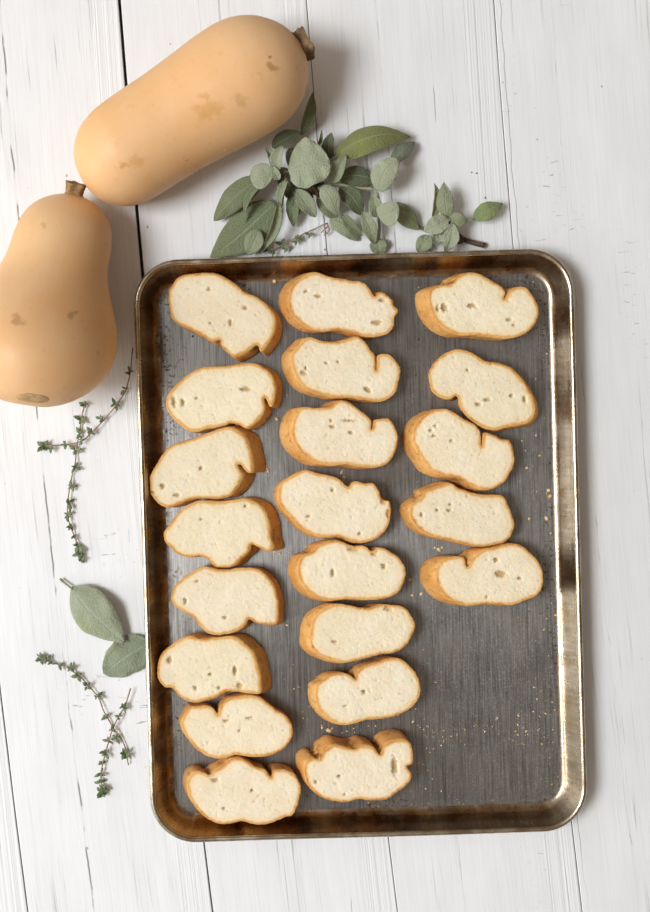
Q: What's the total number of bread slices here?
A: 21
